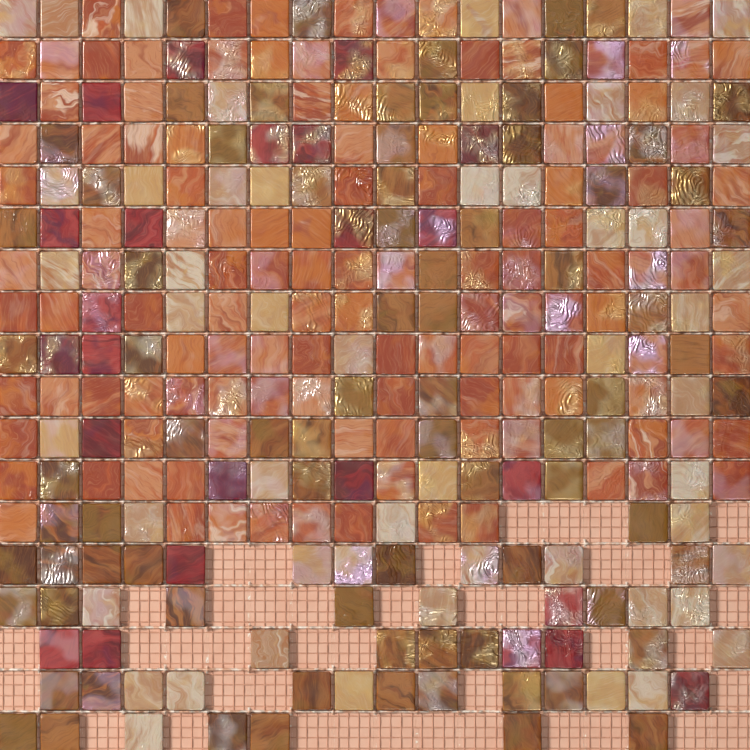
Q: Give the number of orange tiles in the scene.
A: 125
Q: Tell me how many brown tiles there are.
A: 81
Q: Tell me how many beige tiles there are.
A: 52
